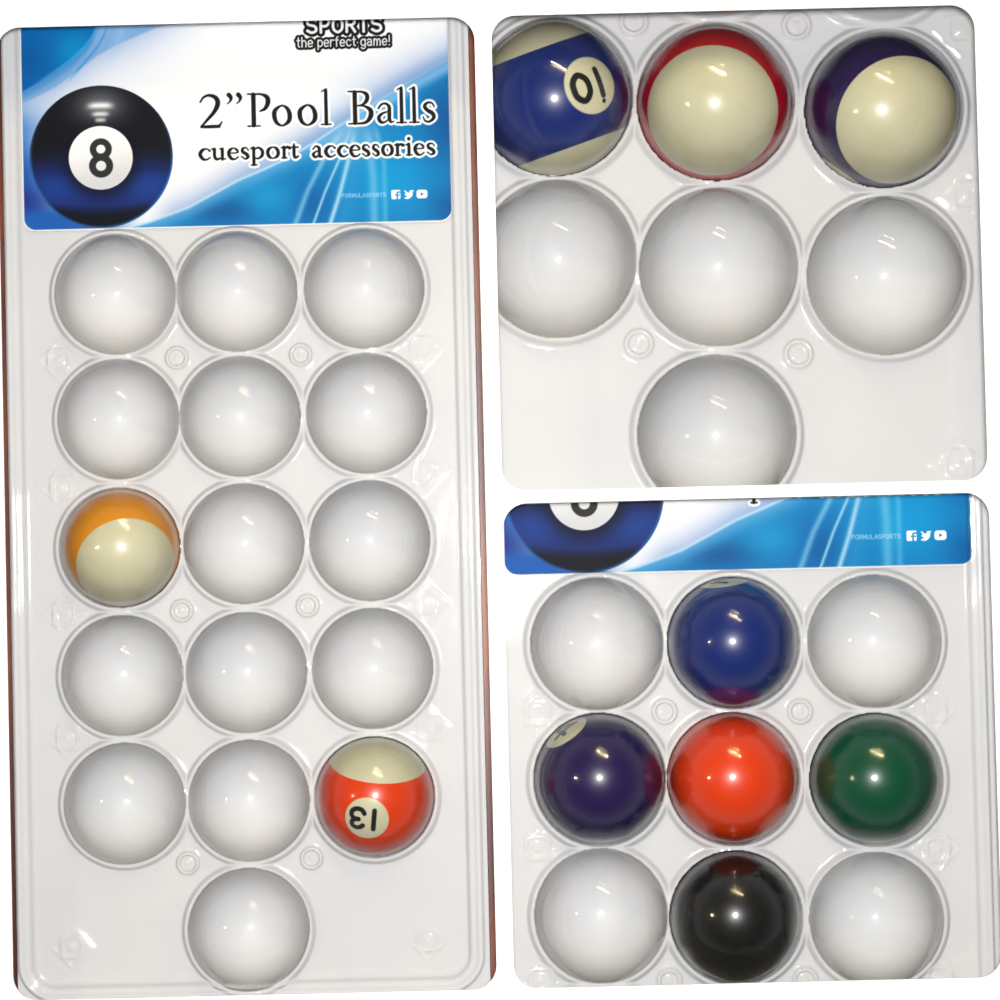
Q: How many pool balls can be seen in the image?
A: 10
